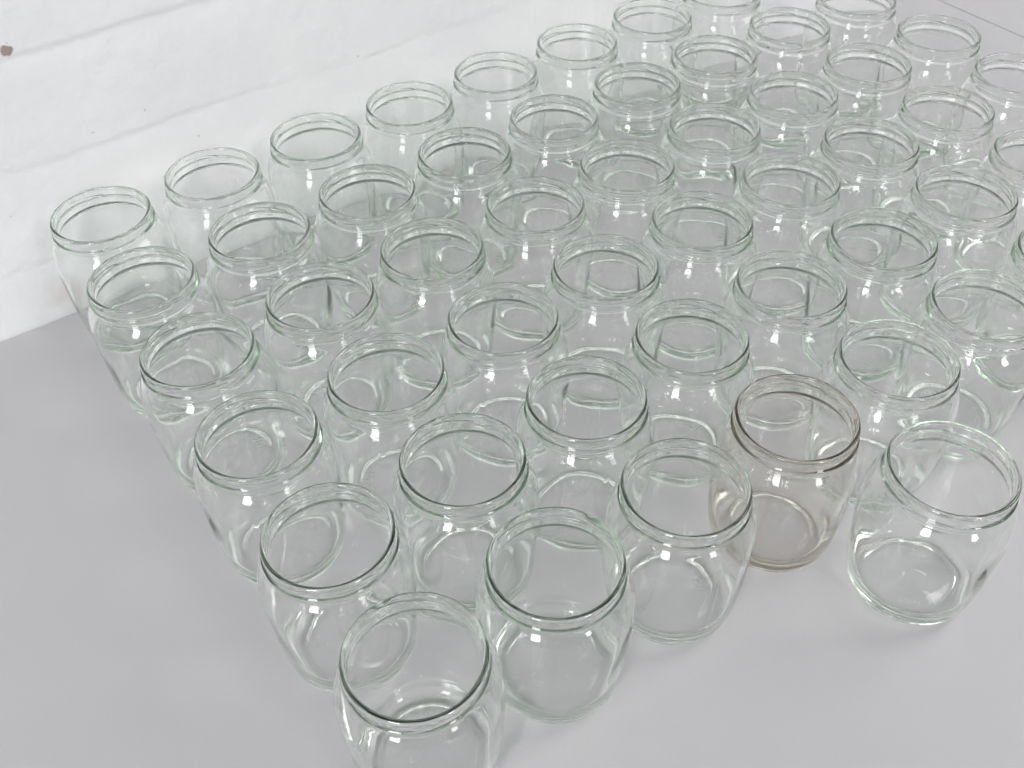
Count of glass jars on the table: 51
